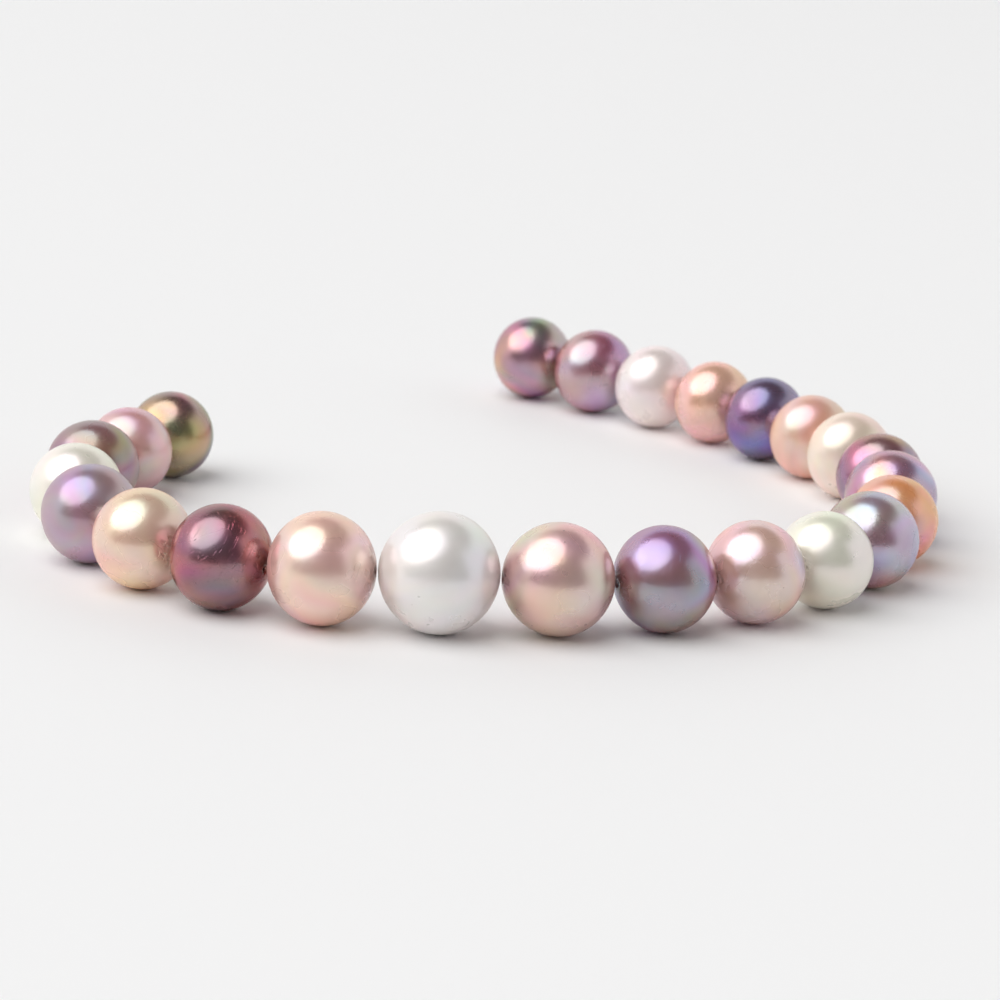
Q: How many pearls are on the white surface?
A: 24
